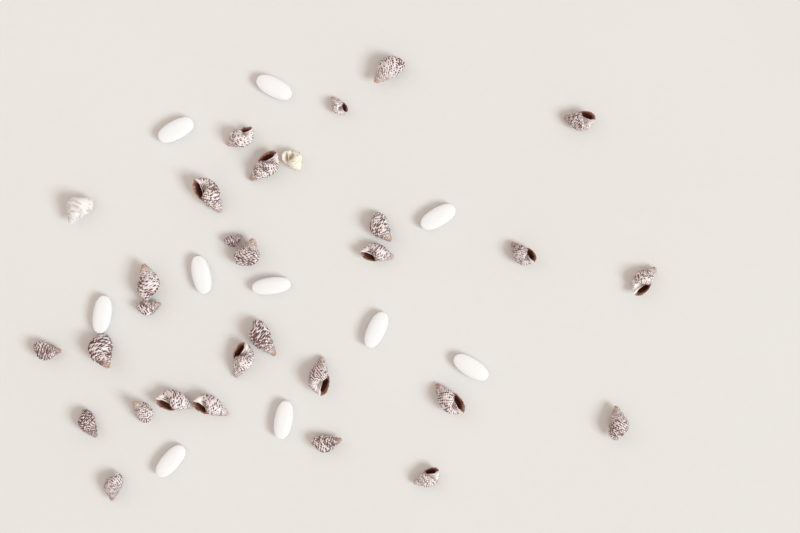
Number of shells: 30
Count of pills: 10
